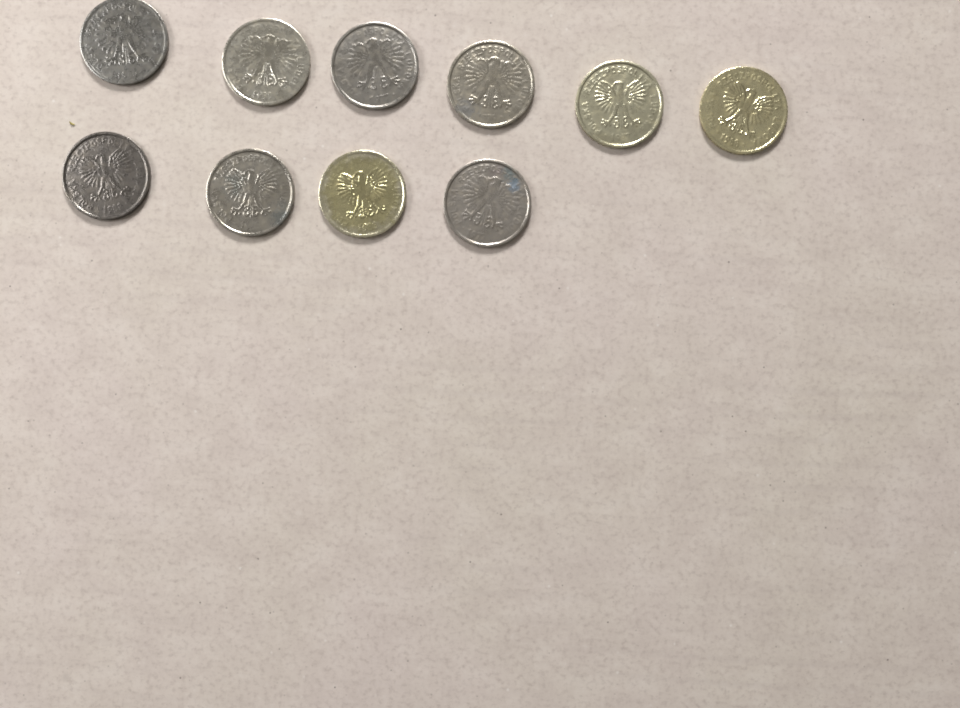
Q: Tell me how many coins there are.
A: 10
